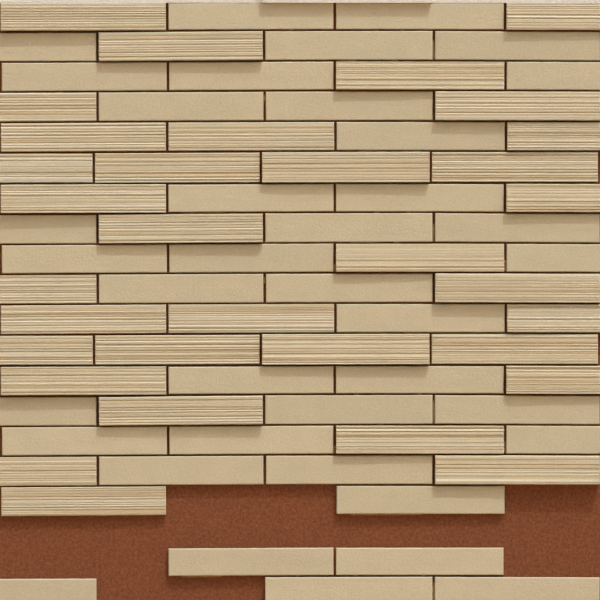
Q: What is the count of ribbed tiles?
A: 33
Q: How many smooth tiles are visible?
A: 38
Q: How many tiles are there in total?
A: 71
